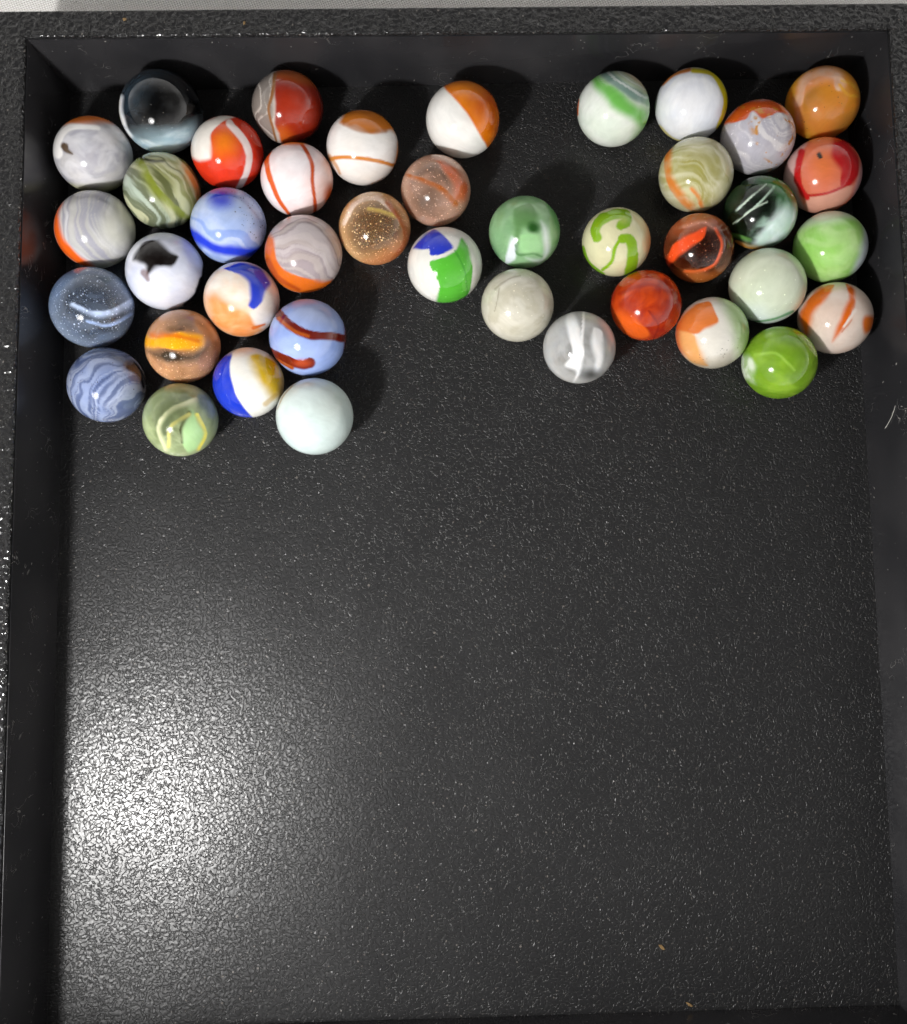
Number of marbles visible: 41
